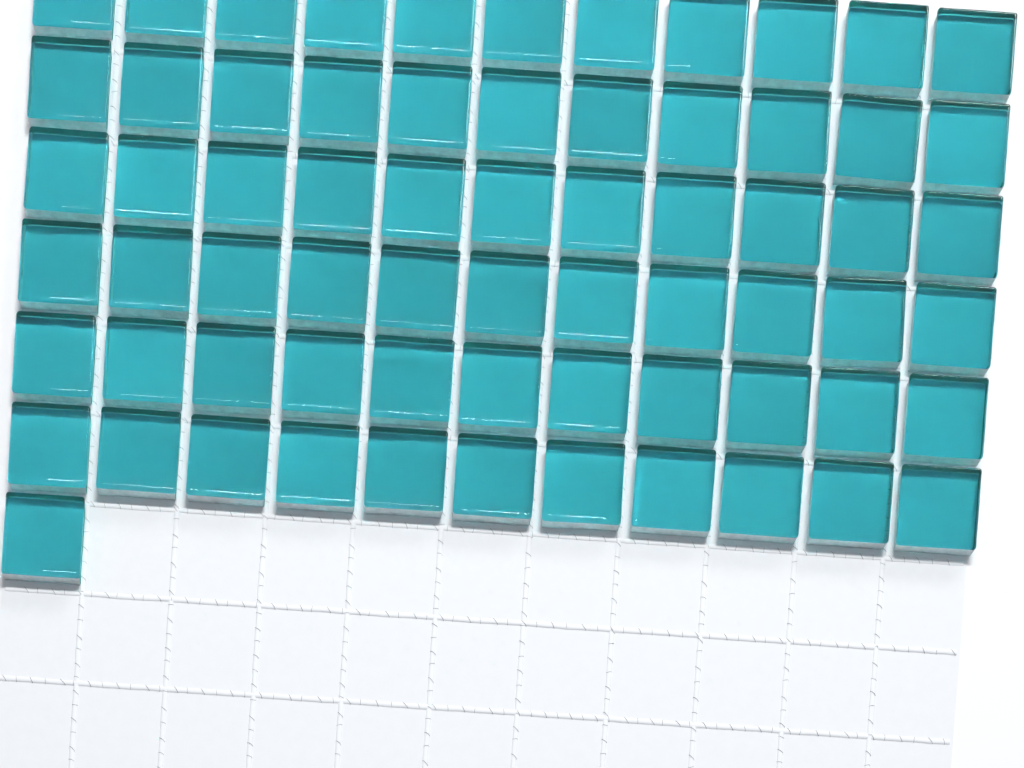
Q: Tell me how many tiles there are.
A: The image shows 67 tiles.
